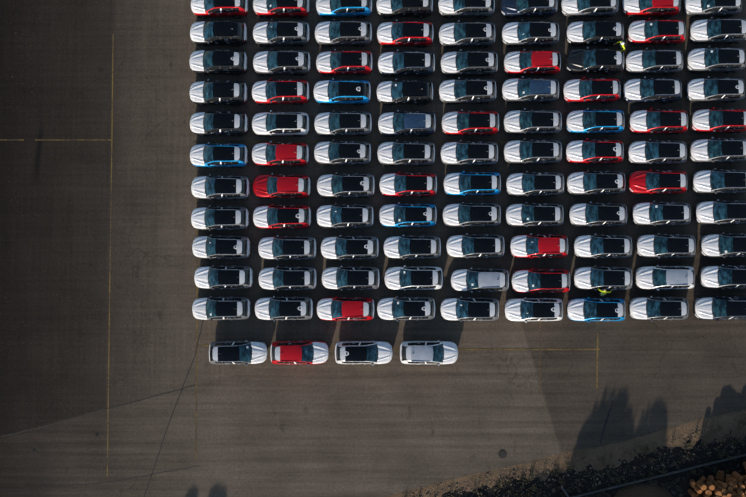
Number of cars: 103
